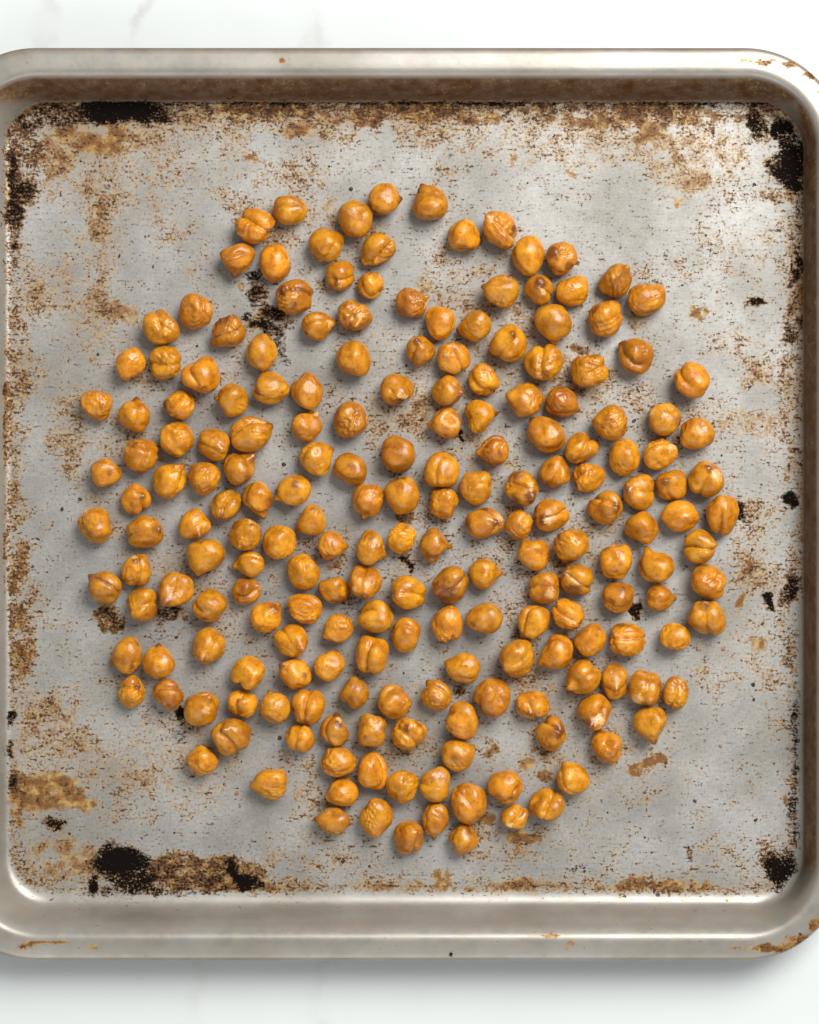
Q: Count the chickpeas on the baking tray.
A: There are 200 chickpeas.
